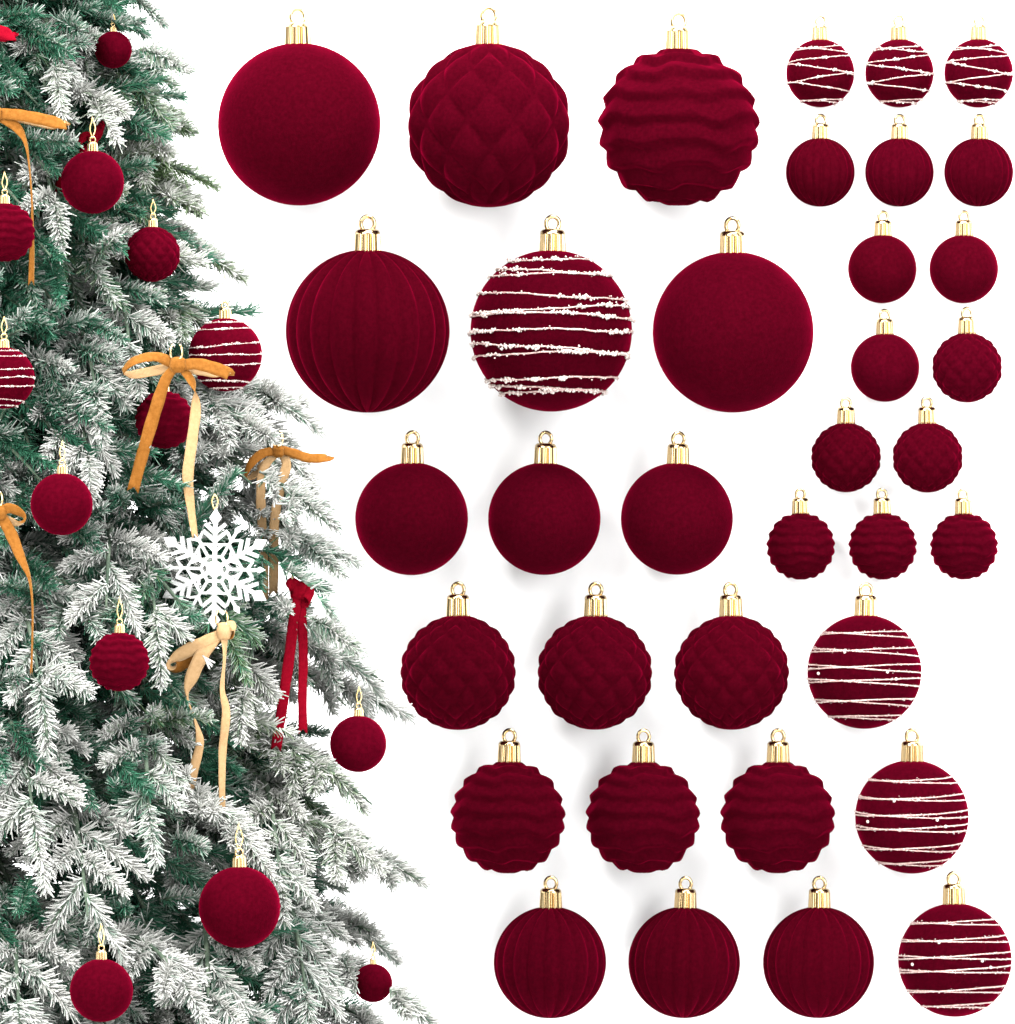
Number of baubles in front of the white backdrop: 49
